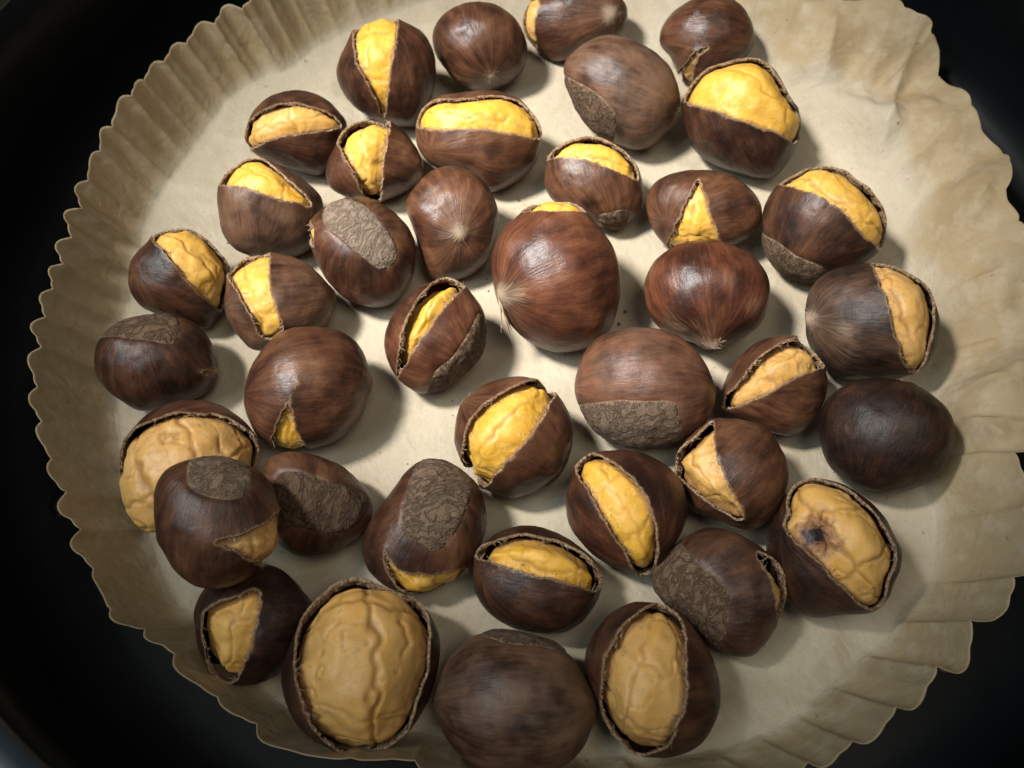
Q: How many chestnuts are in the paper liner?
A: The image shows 40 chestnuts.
